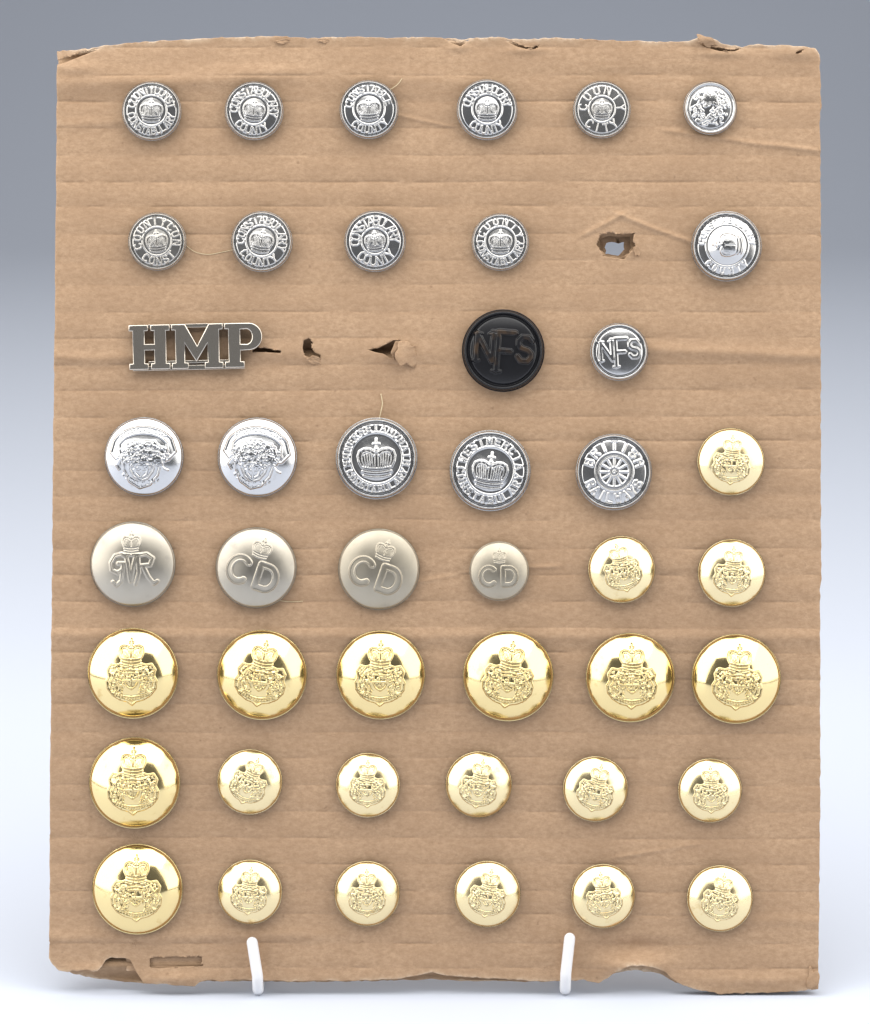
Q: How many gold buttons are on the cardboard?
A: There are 21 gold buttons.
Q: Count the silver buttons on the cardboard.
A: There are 21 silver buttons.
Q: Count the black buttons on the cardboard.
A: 1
